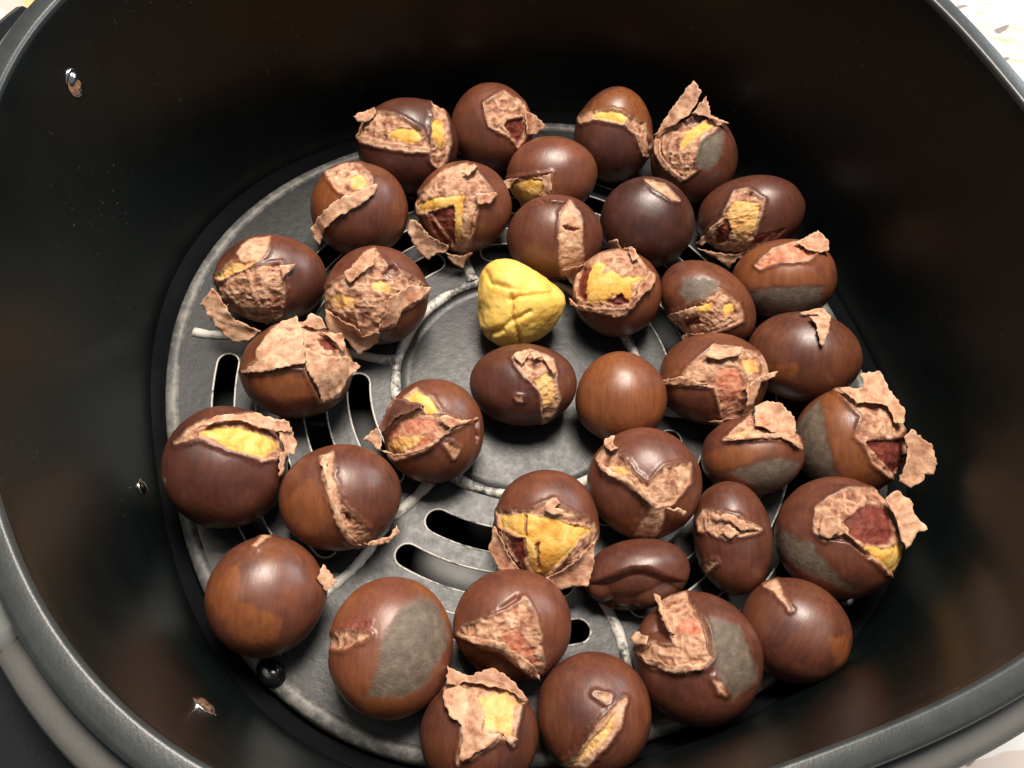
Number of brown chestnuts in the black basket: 37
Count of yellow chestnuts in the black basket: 1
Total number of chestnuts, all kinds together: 38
